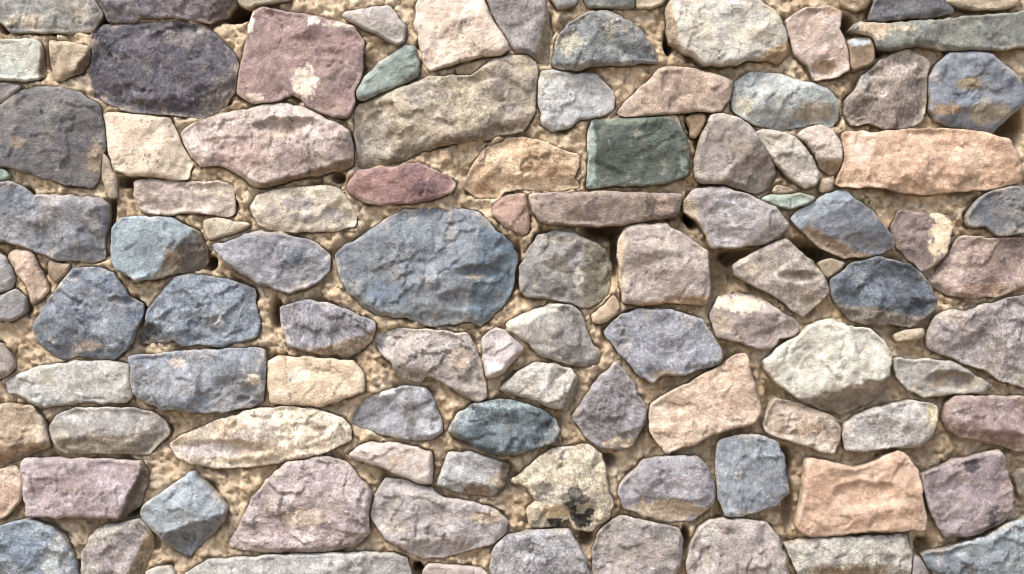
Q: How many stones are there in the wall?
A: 121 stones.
